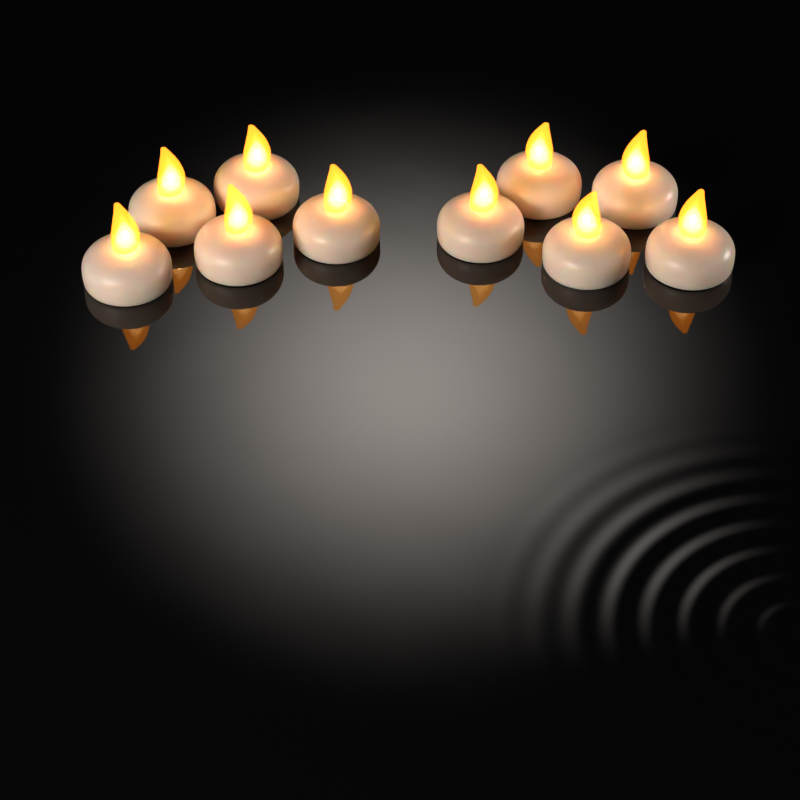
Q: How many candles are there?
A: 10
